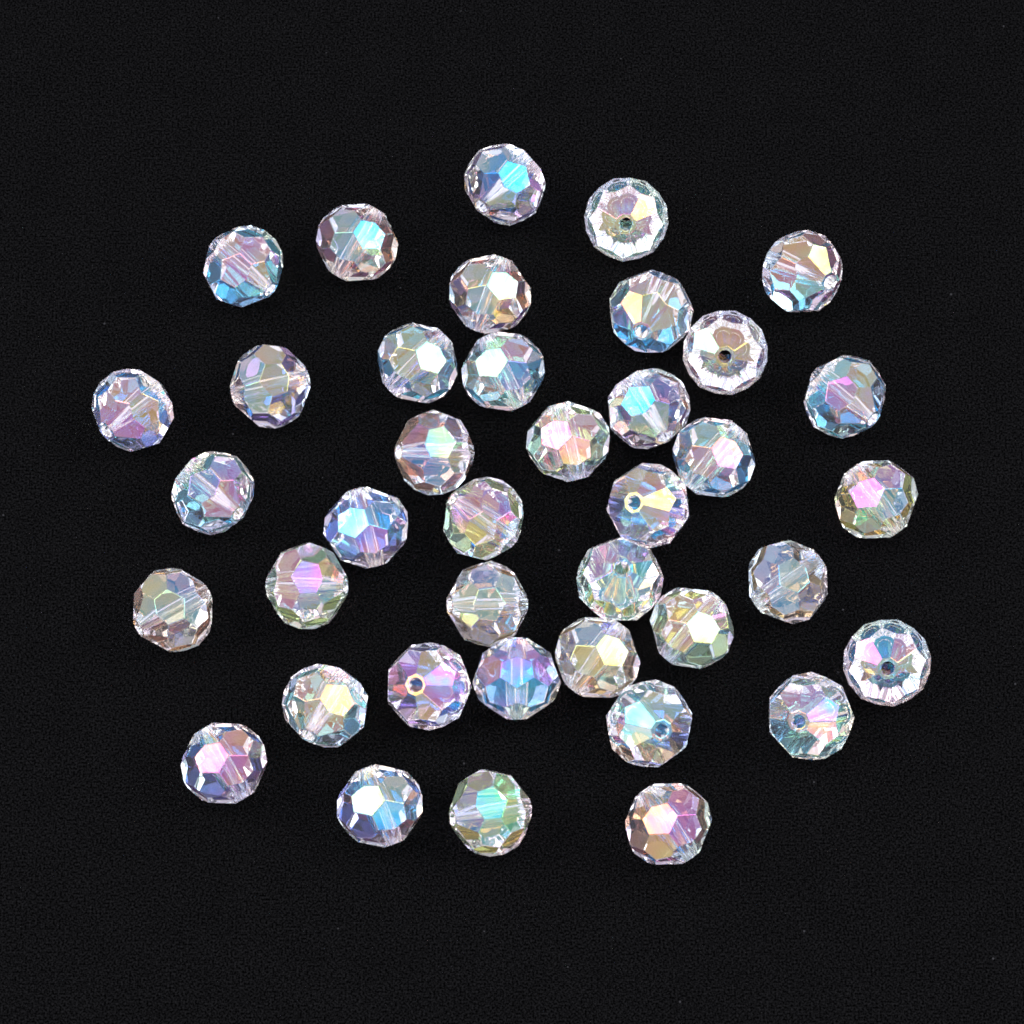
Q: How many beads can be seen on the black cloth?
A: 39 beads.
